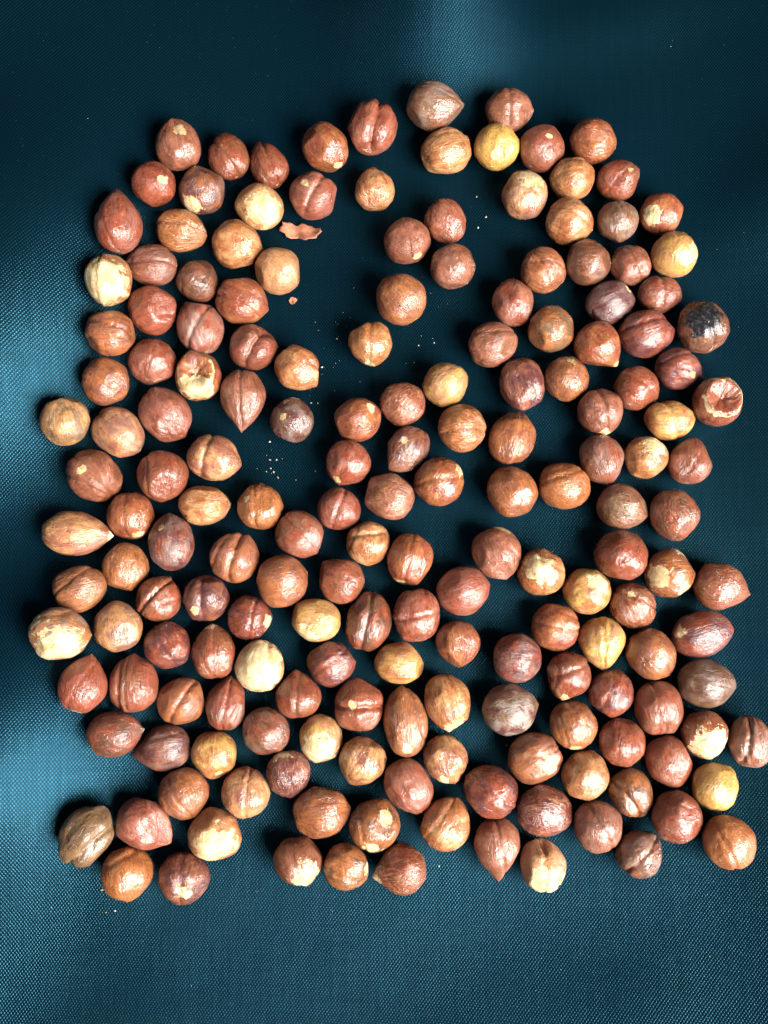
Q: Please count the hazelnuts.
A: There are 179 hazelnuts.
